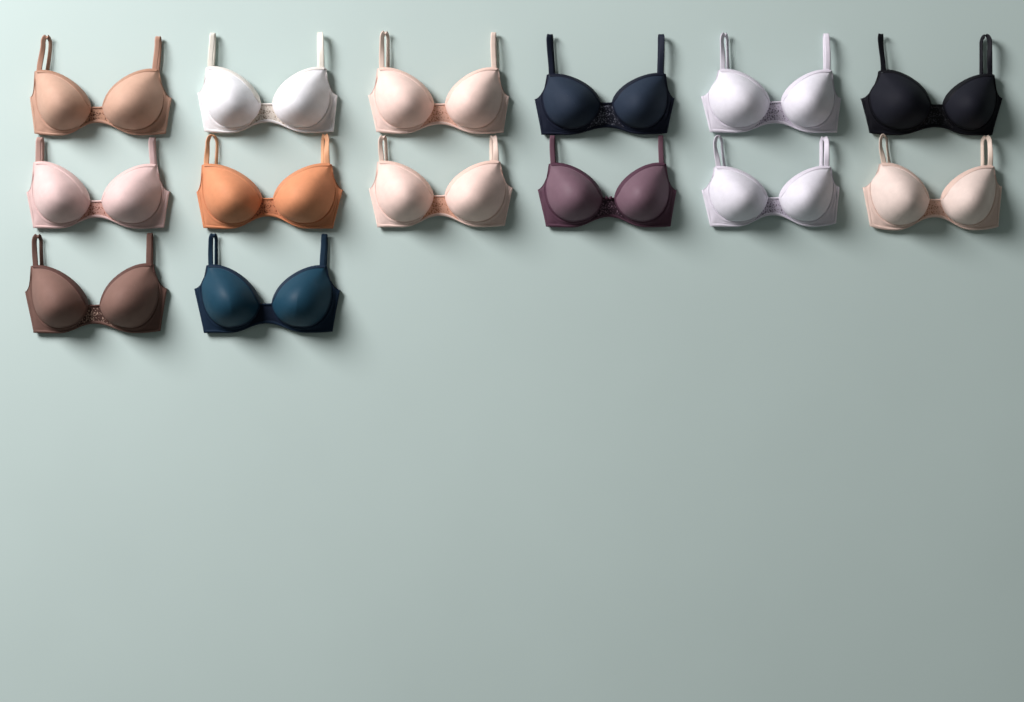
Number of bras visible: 14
